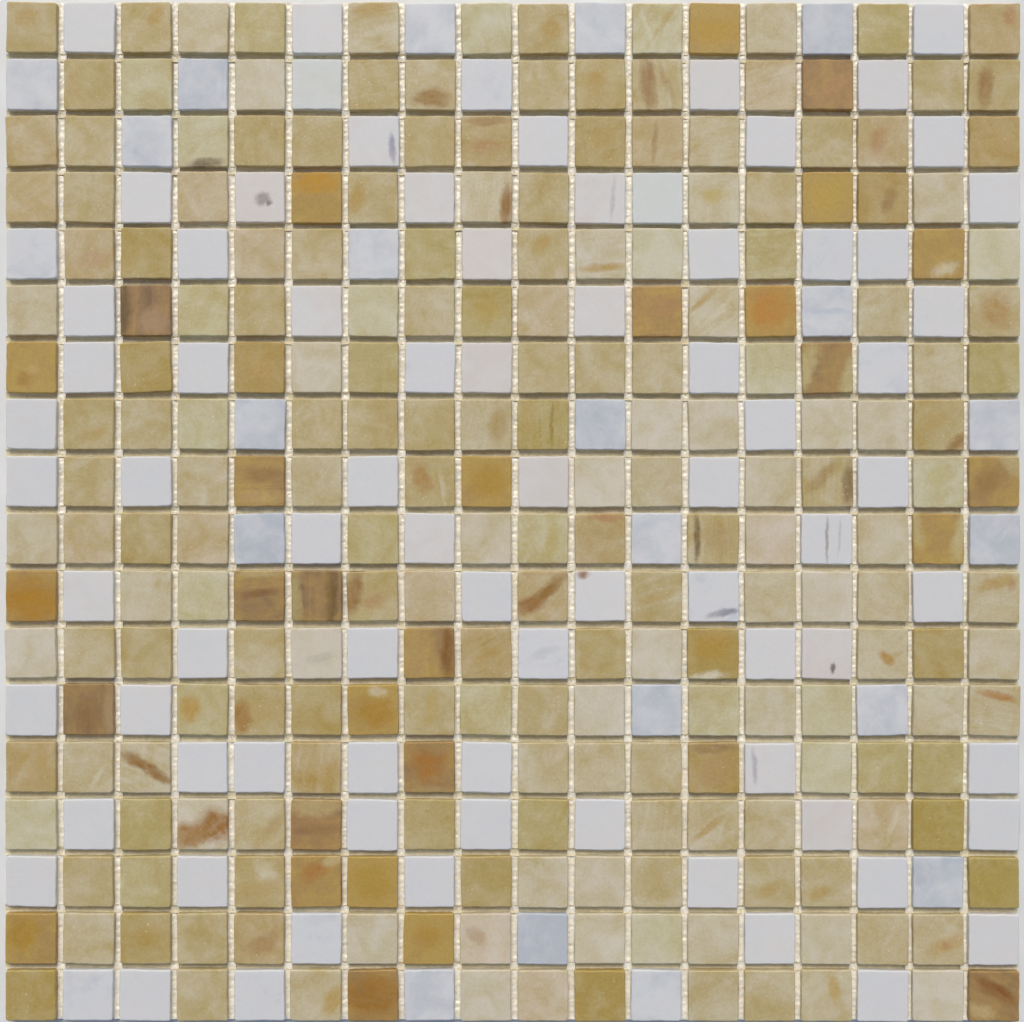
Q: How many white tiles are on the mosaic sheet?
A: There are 100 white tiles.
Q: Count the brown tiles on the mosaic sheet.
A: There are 28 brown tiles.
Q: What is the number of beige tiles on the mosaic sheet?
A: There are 196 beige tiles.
